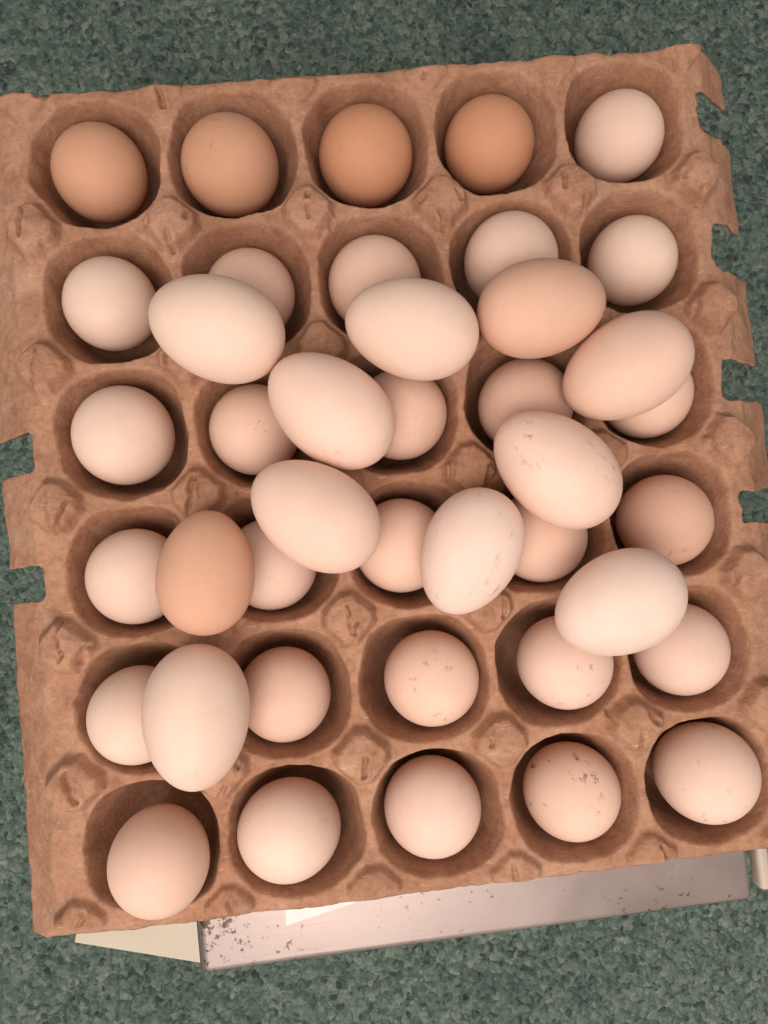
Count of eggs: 41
